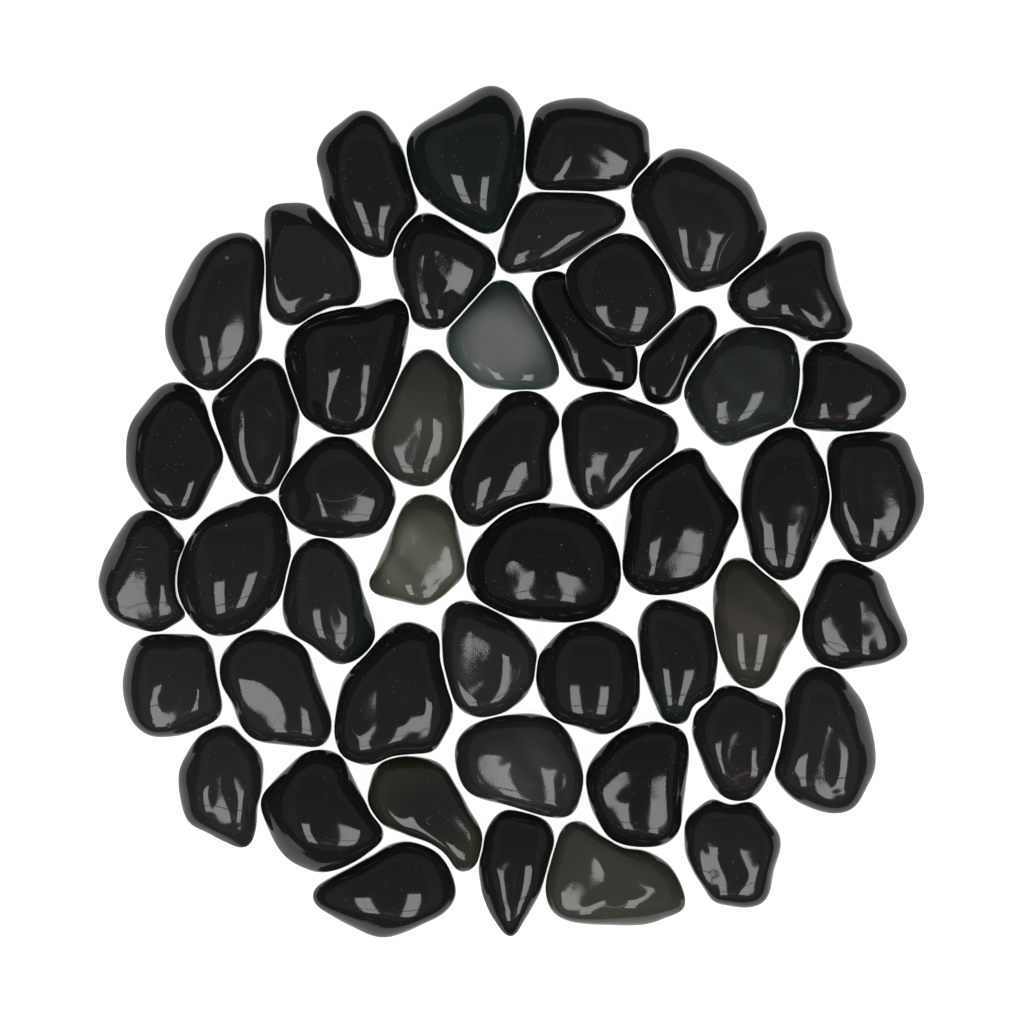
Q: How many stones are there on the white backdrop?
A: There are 49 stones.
